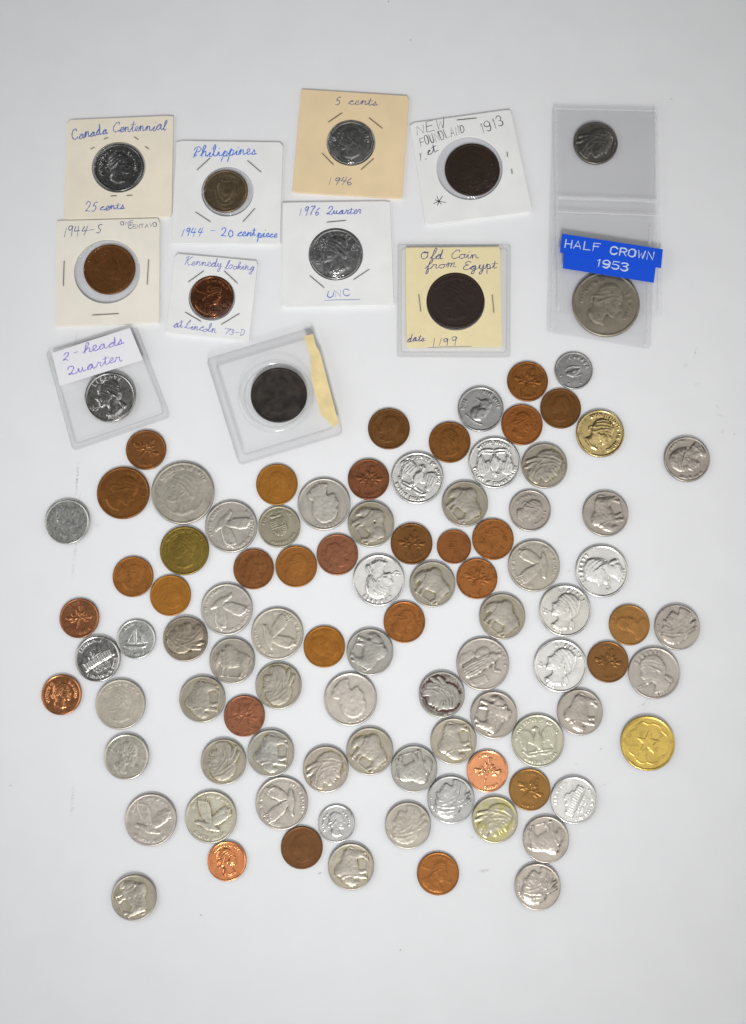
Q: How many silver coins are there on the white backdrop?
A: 66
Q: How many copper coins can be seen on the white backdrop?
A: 32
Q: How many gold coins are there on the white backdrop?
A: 3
